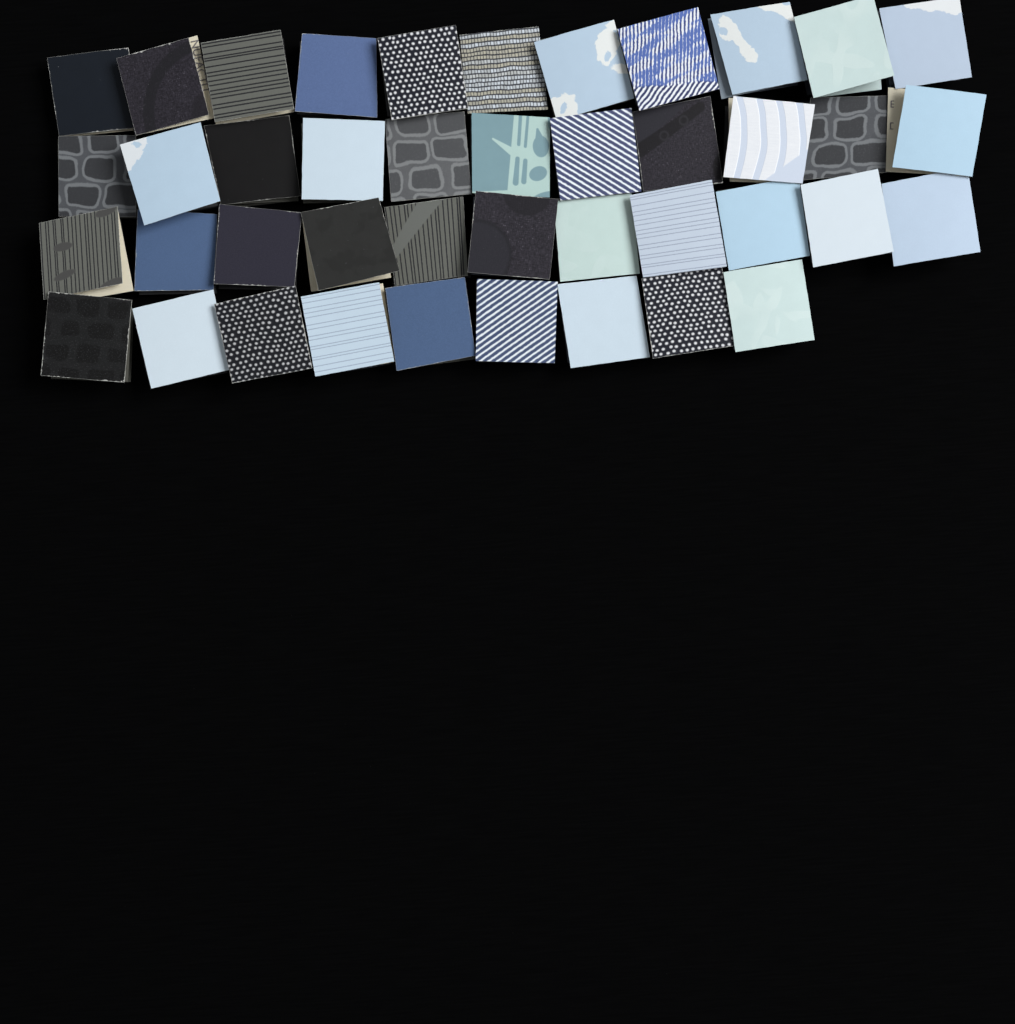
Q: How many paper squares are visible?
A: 42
